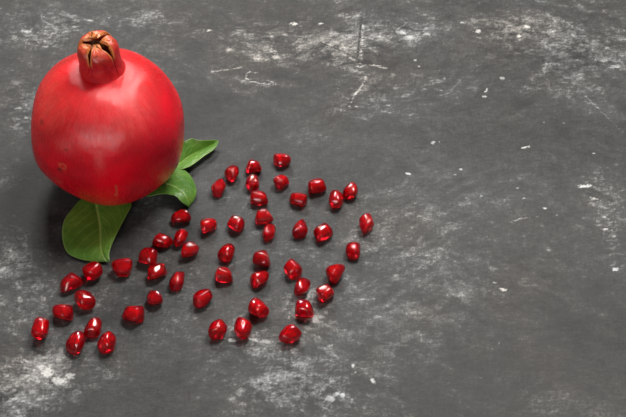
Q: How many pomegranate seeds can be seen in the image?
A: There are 51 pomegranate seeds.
